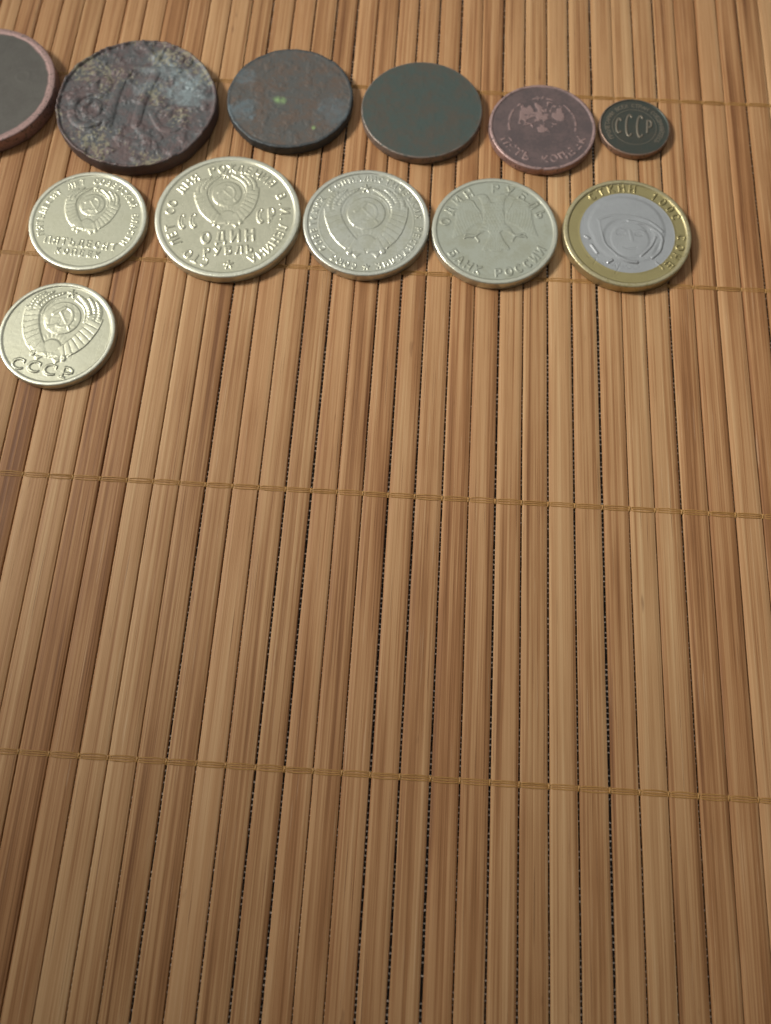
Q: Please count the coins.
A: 12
